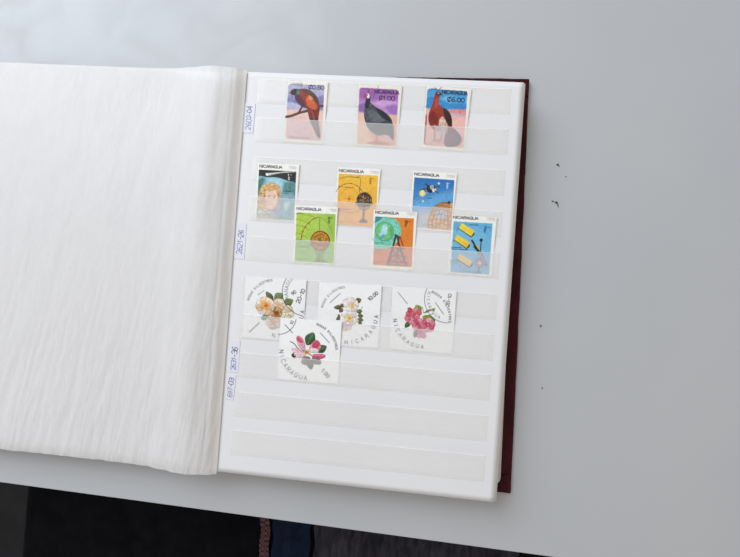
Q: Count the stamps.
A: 13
